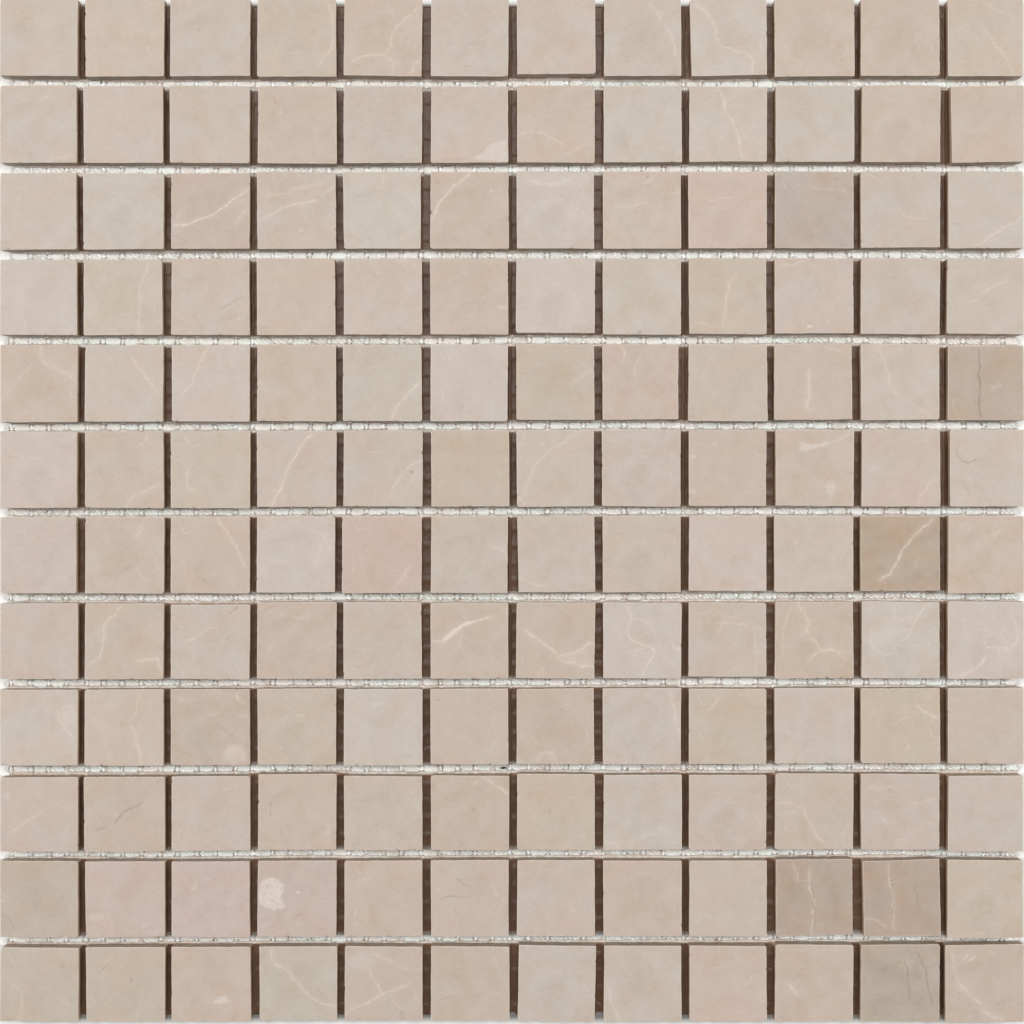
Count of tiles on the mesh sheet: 144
